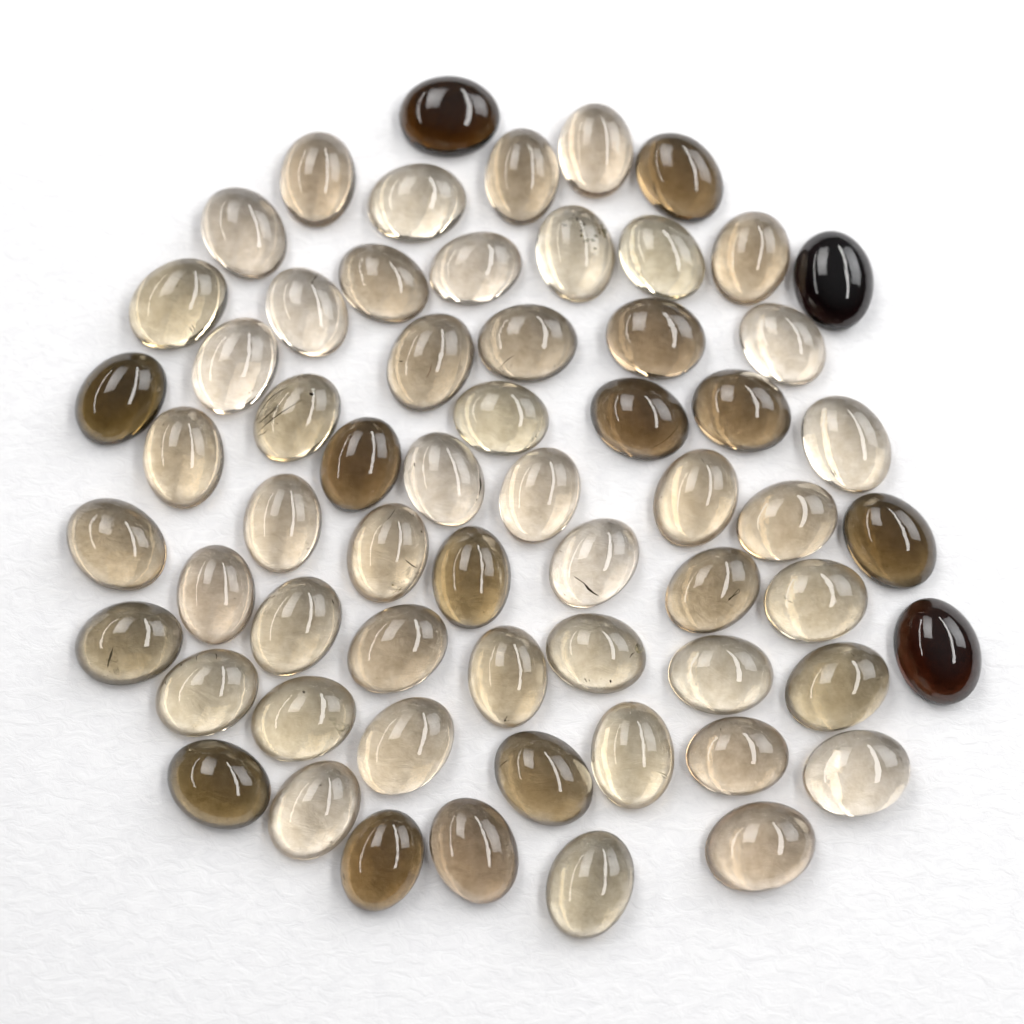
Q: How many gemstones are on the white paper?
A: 62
